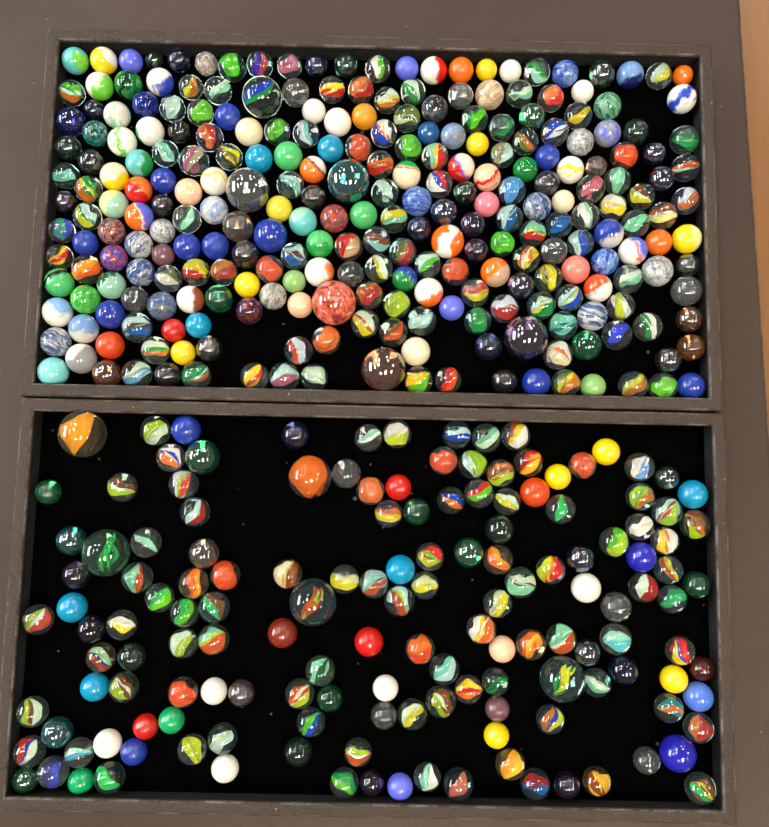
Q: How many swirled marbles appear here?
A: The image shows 70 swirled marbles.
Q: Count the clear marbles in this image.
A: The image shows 200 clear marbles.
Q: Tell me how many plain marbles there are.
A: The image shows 73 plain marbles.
